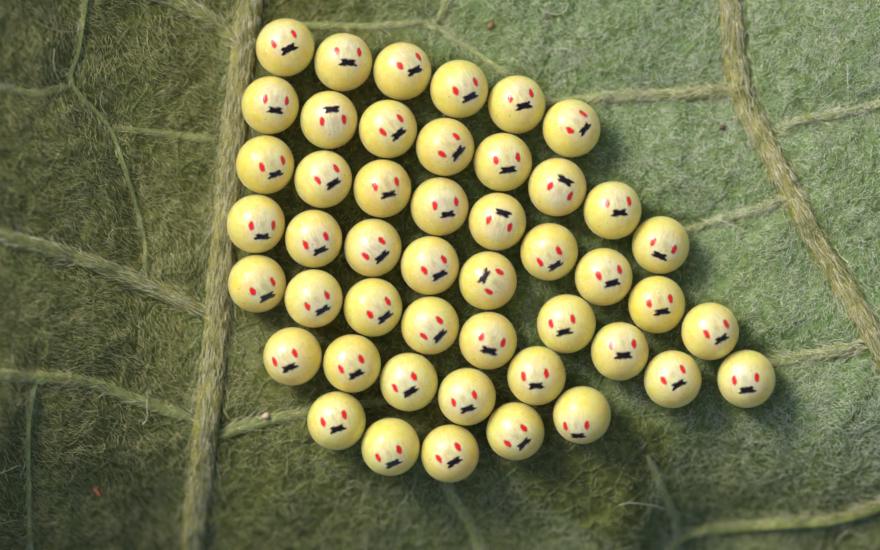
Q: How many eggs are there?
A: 47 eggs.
